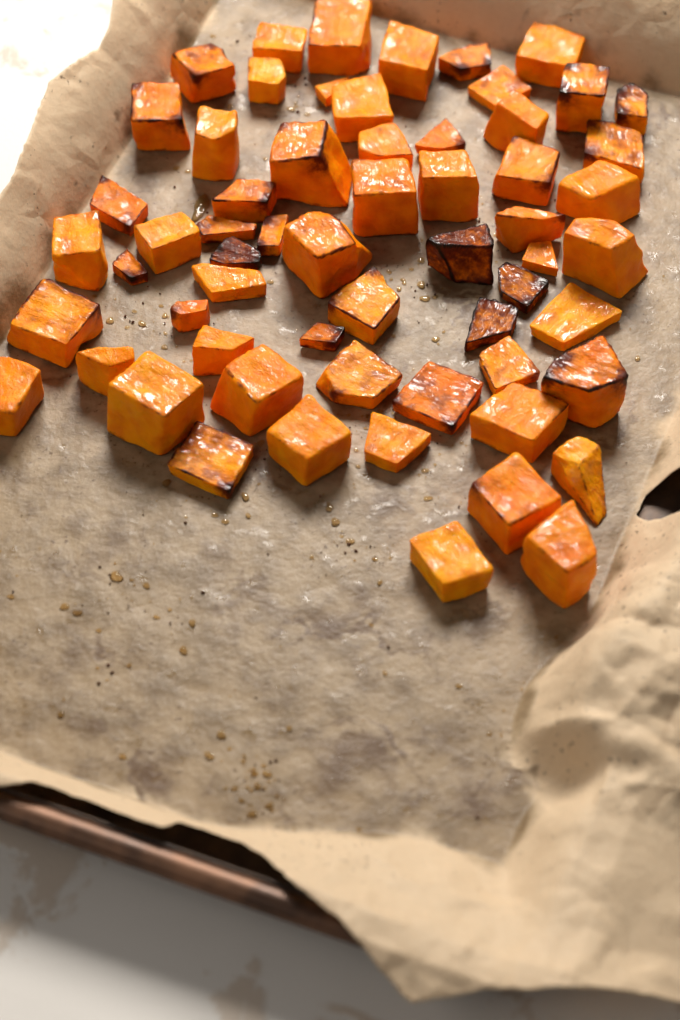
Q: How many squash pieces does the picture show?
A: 61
